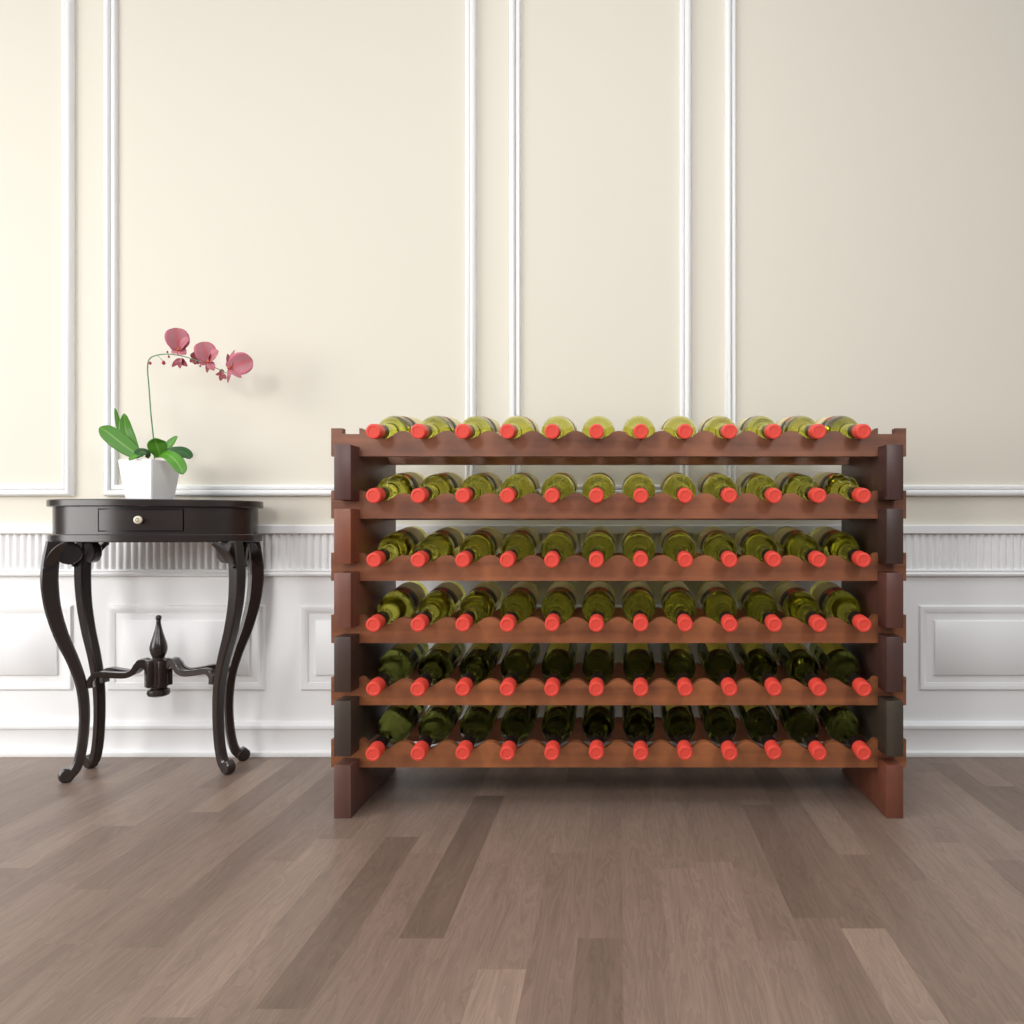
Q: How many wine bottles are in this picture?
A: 72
